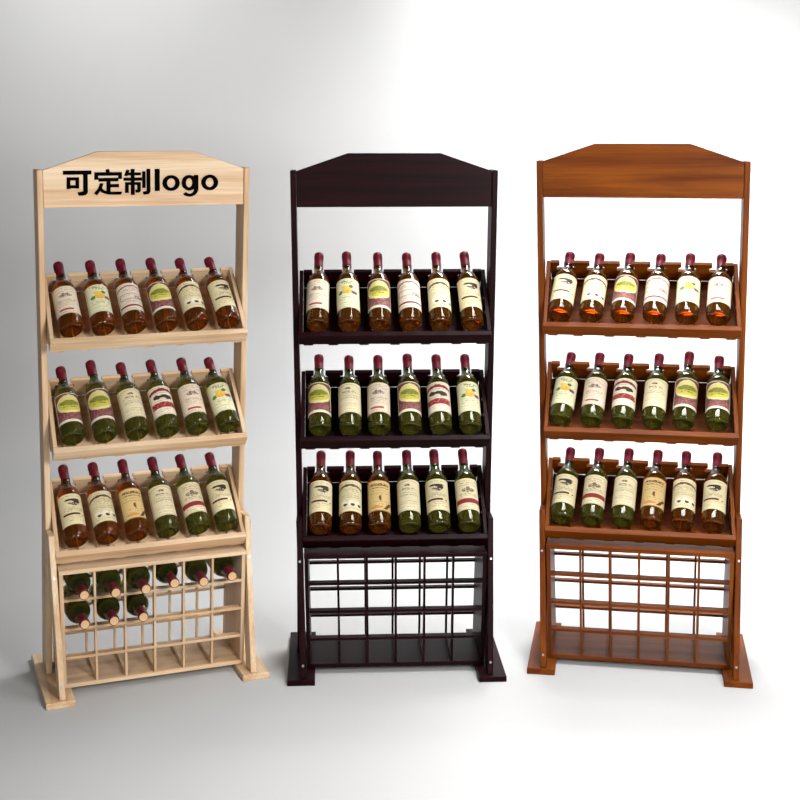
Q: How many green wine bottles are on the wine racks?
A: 36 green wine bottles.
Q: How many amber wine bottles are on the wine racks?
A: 27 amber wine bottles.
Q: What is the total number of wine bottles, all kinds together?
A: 63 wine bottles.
